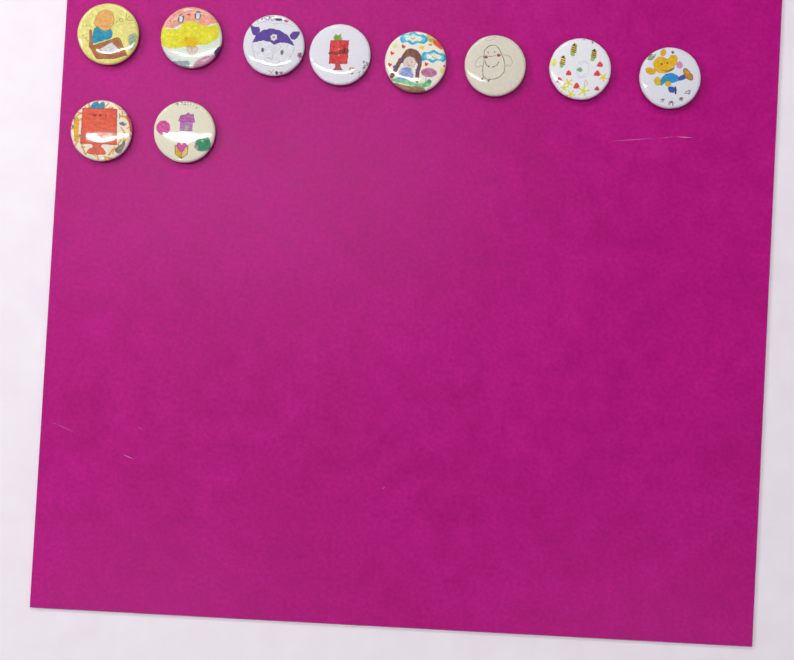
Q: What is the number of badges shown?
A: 10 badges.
